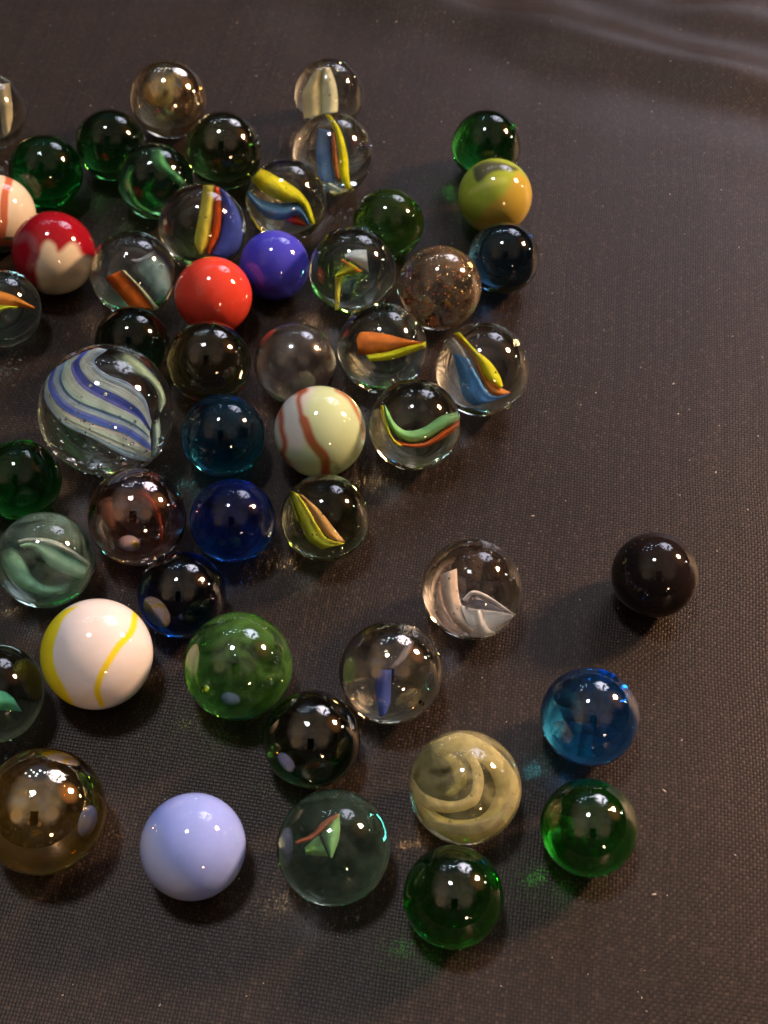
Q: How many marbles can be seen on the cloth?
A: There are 51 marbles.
